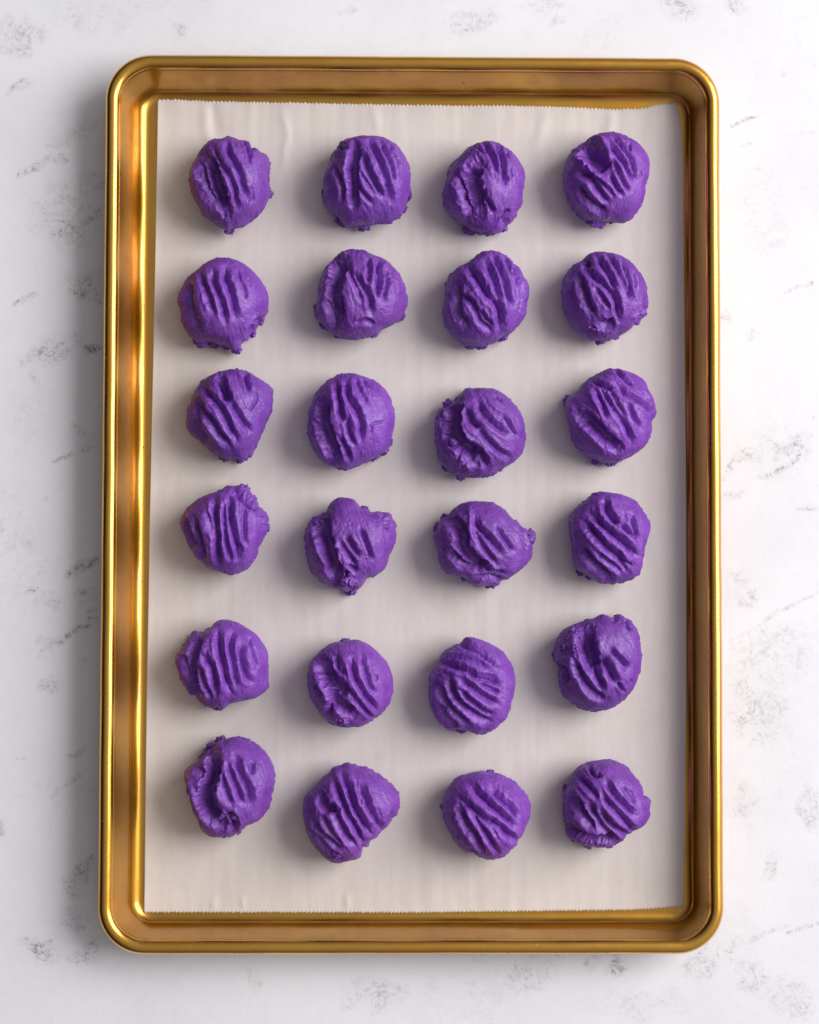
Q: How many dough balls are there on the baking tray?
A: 24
